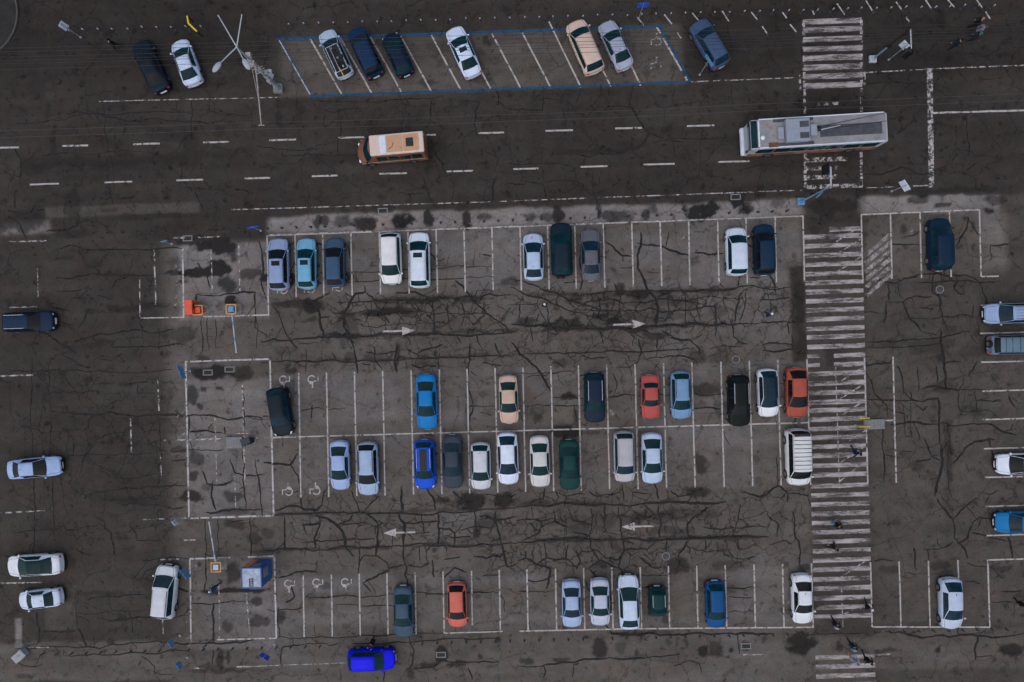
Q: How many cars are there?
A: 59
